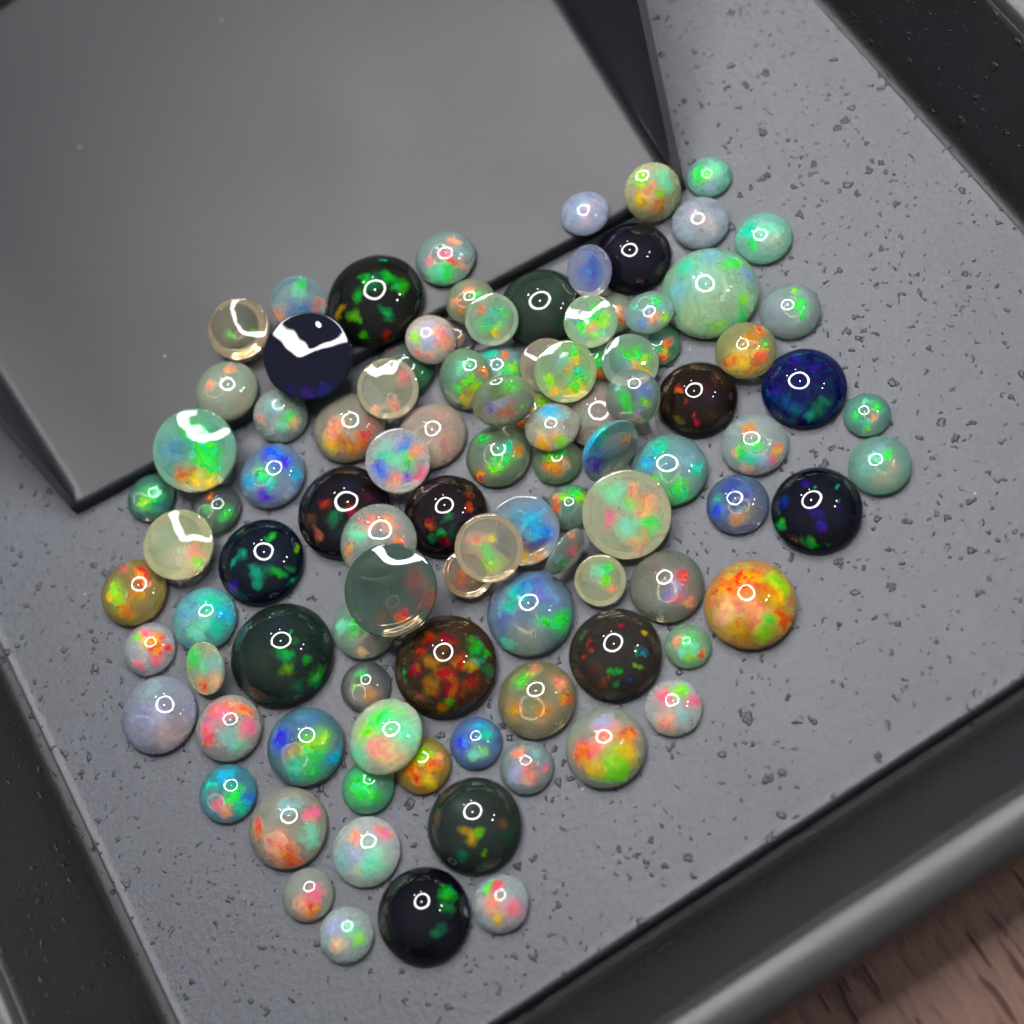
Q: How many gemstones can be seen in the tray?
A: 102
